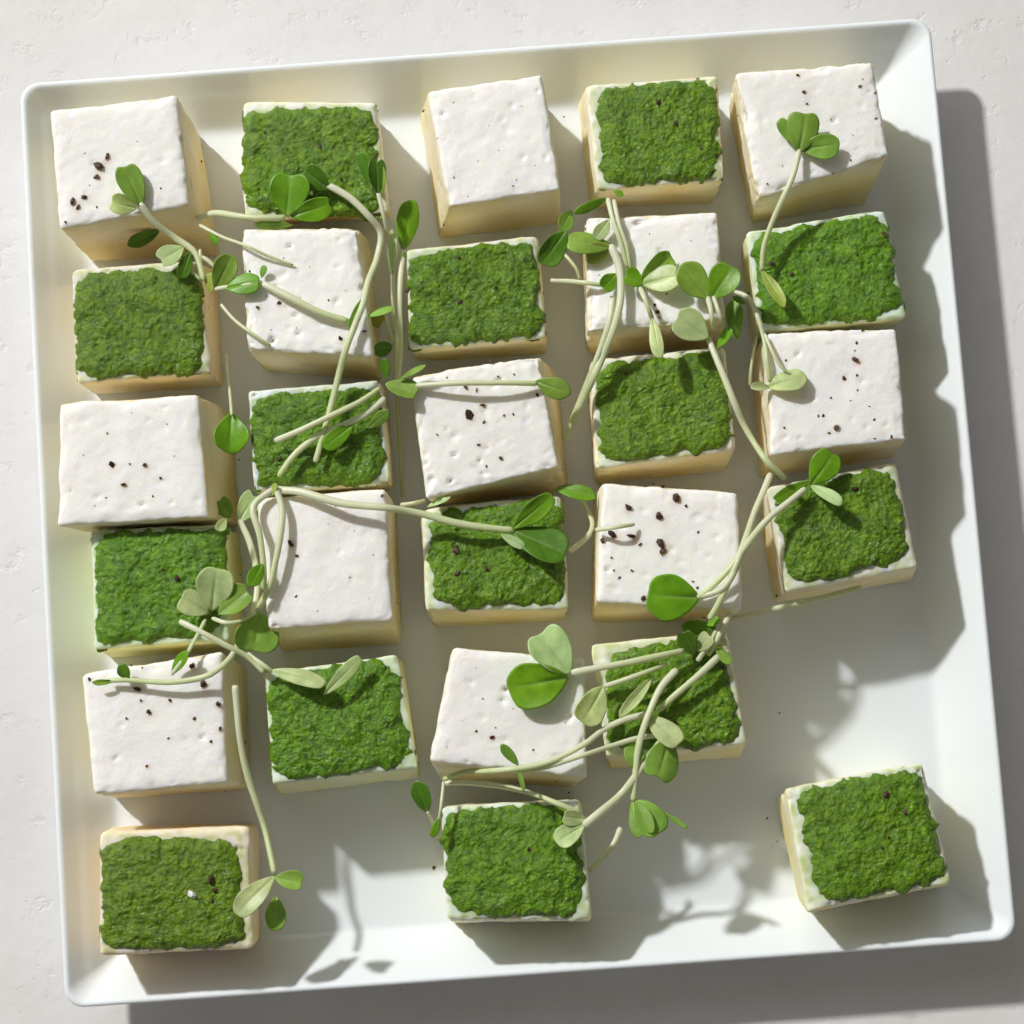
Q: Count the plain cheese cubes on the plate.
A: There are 12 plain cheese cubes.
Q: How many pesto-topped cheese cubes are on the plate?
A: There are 15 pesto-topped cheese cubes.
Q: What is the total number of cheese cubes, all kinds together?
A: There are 27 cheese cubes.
